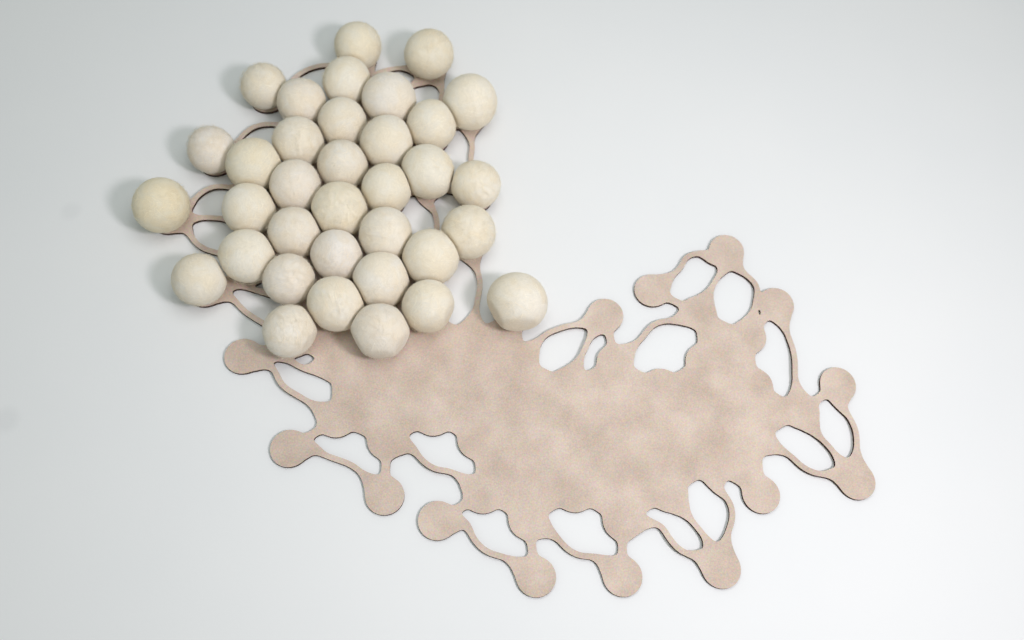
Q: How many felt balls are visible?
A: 35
